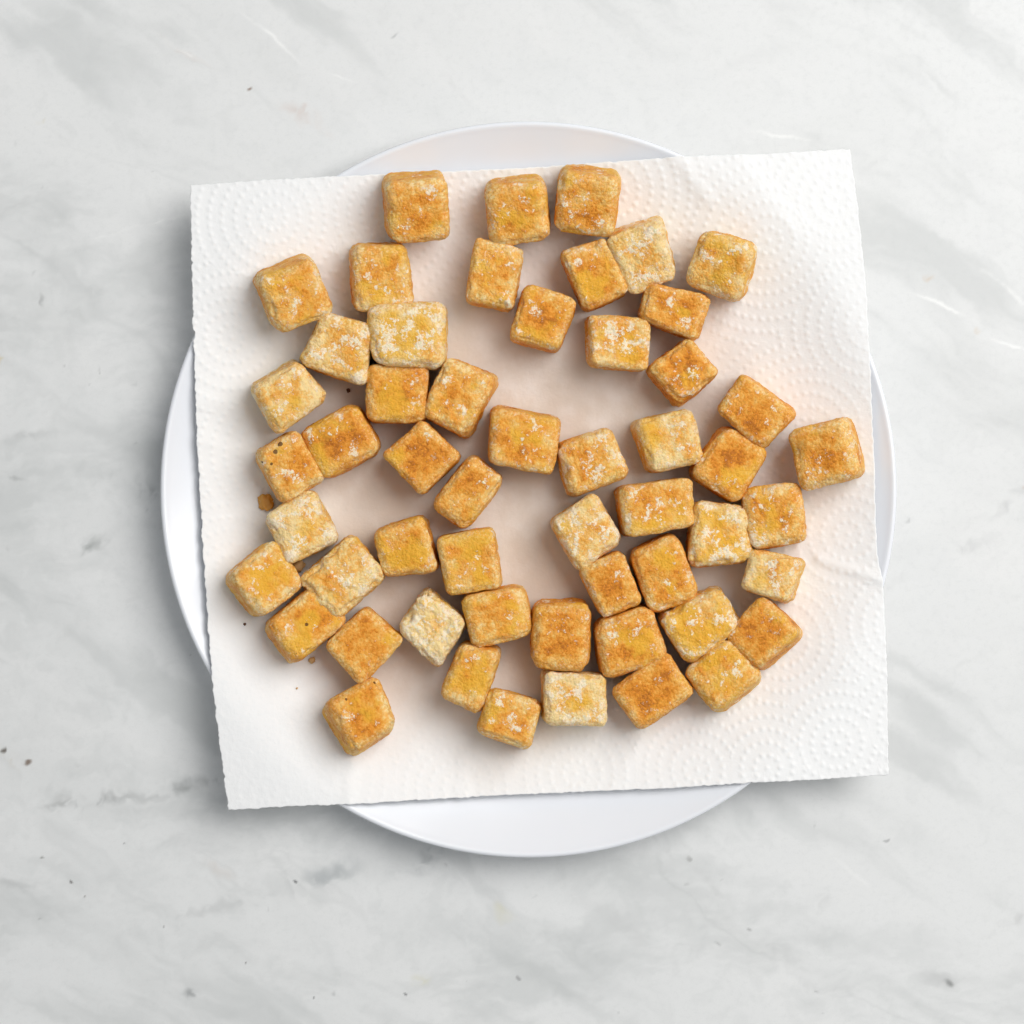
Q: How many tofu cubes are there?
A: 54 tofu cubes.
